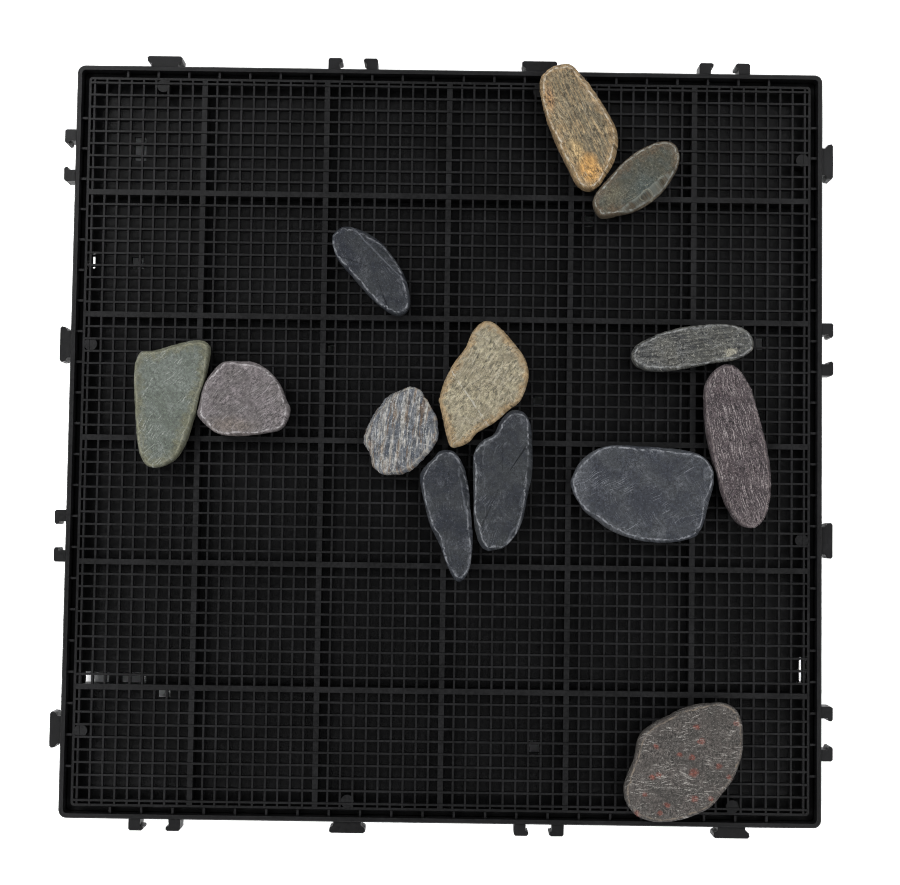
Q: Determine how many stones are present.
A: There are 13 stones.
